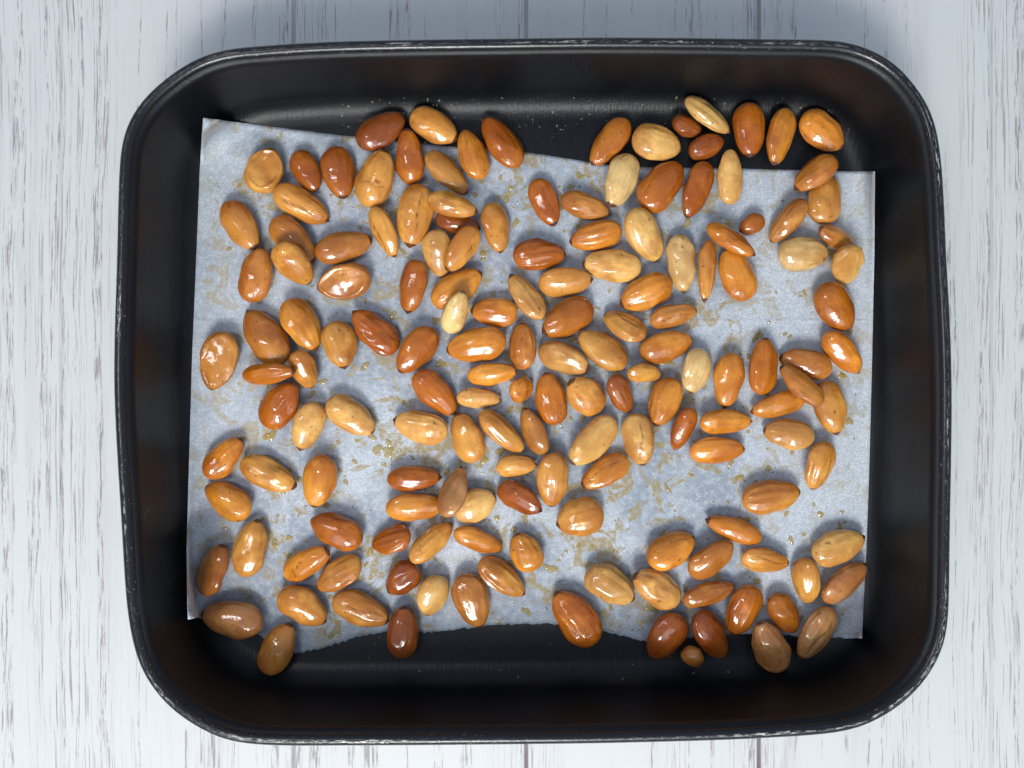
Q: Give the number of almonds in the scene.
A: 158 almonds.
